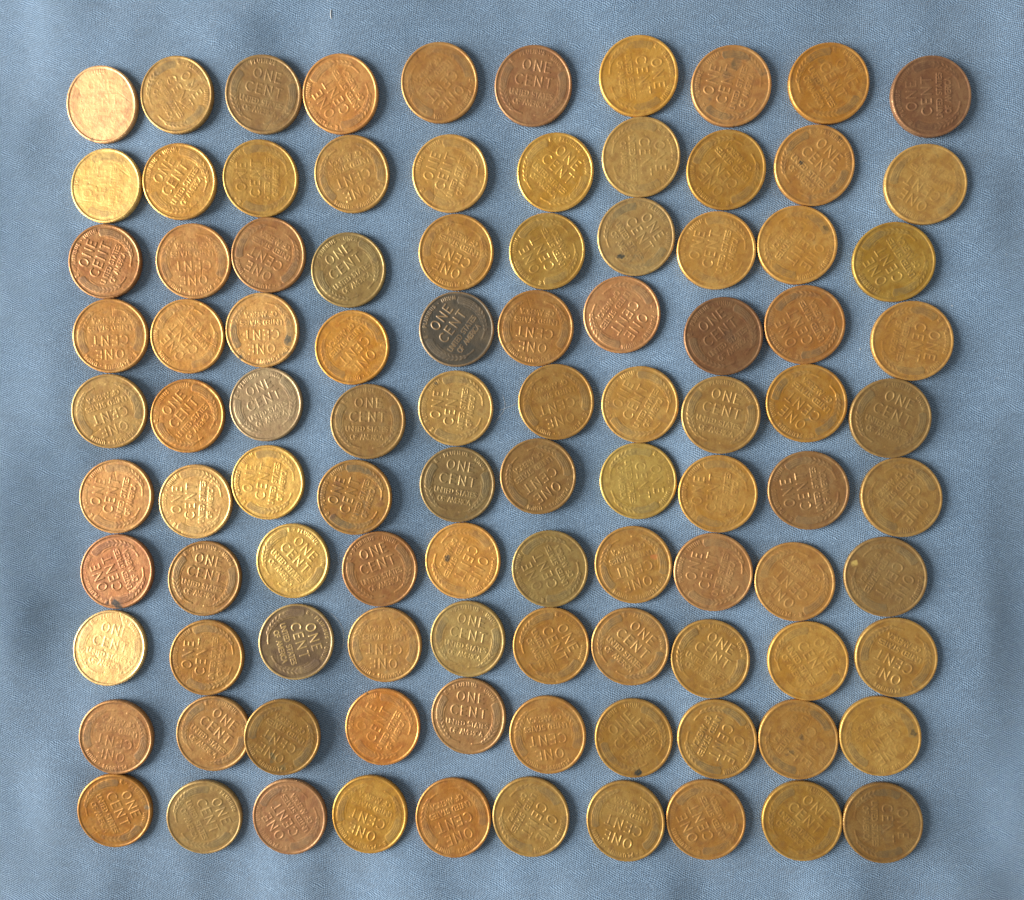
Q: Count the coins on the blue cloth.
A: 100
